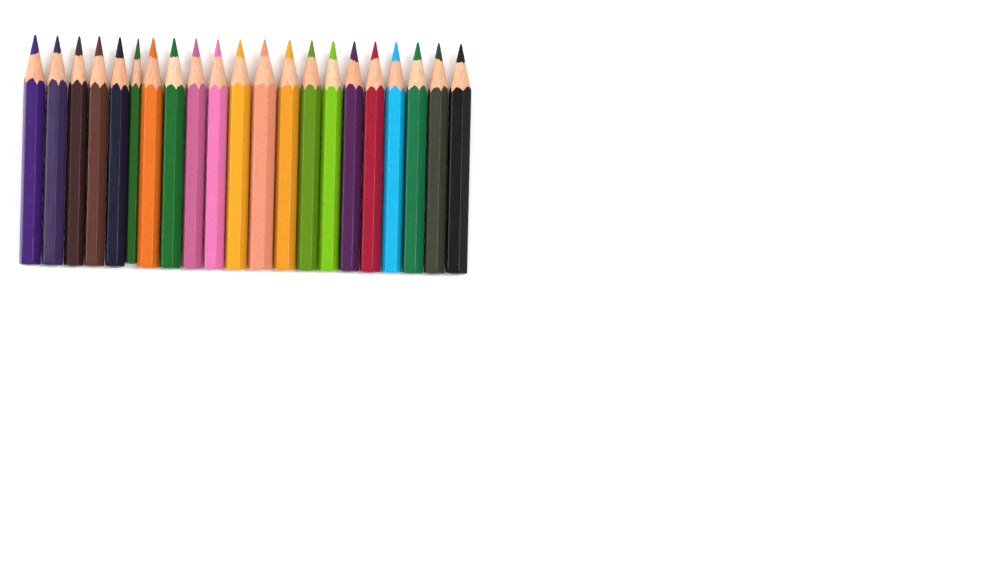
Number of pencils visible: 21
